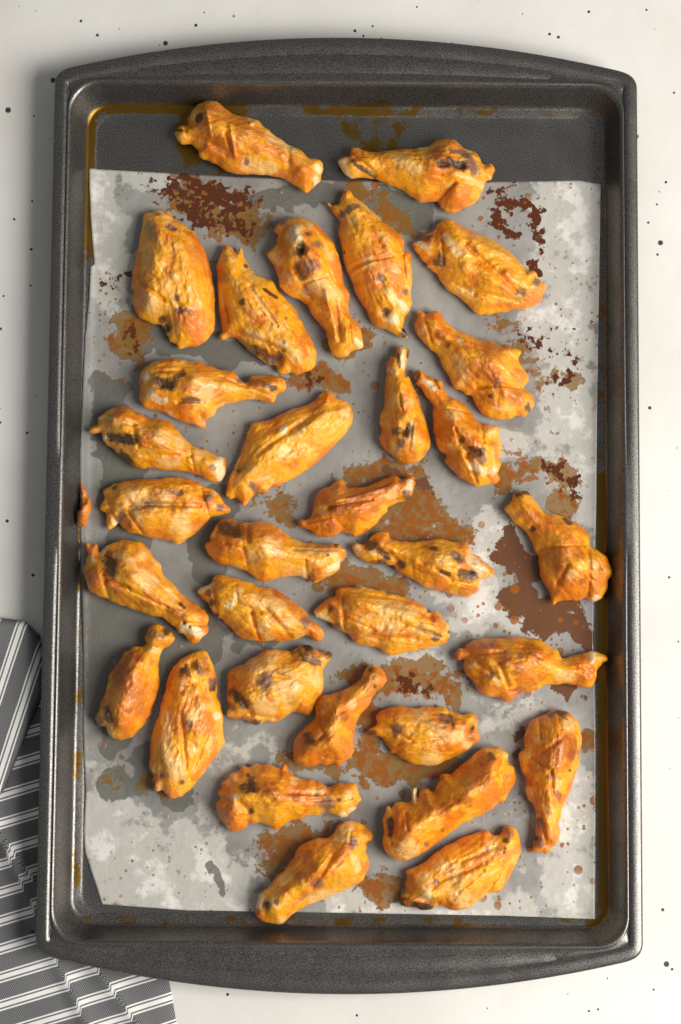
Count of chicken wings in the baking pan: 32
